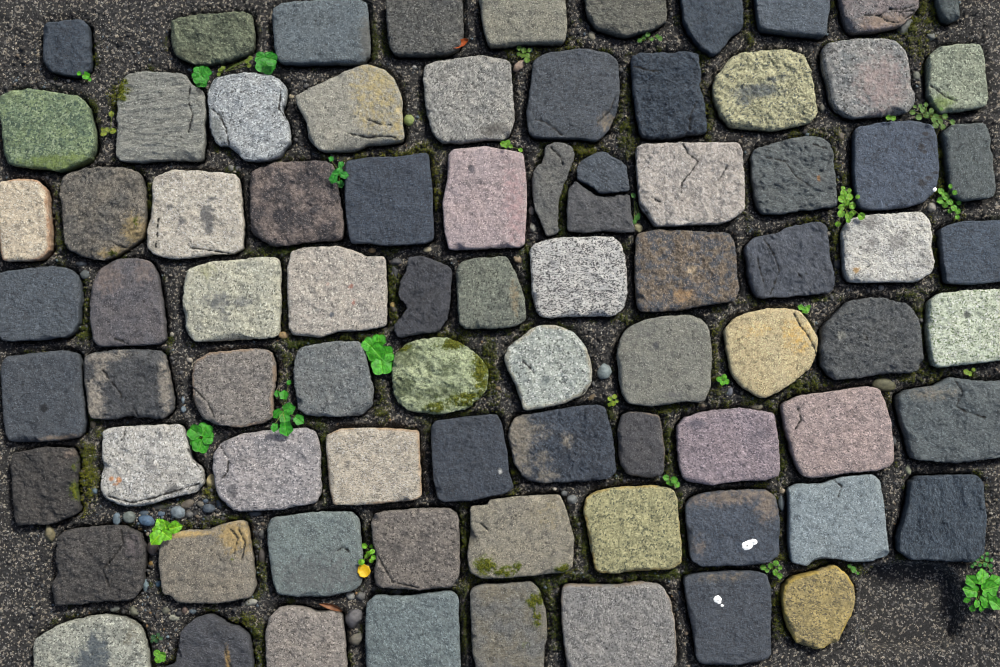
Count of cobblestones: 81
